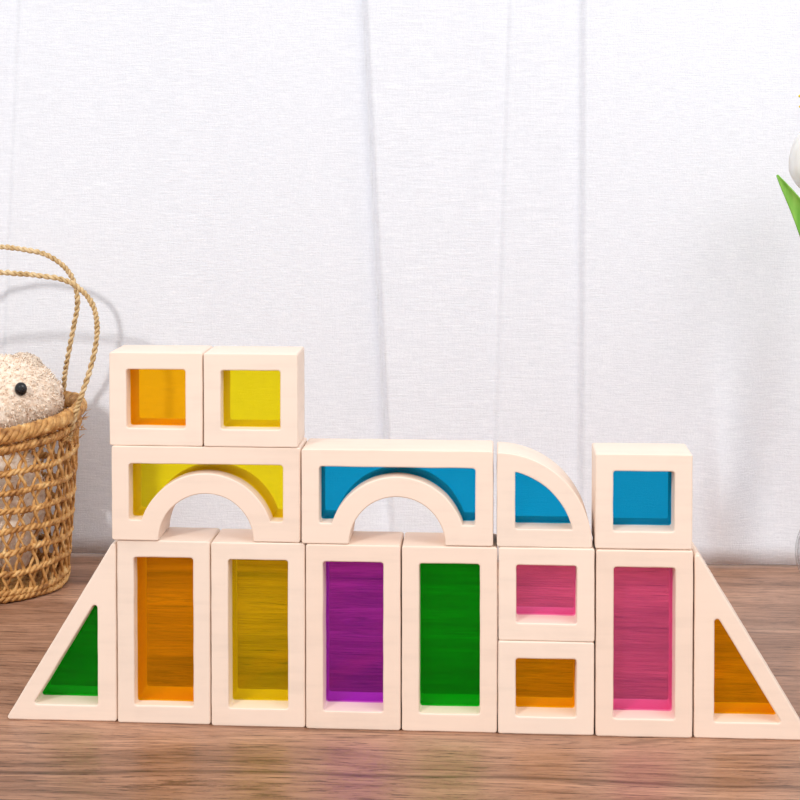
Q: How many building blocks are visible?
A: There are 15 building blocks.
